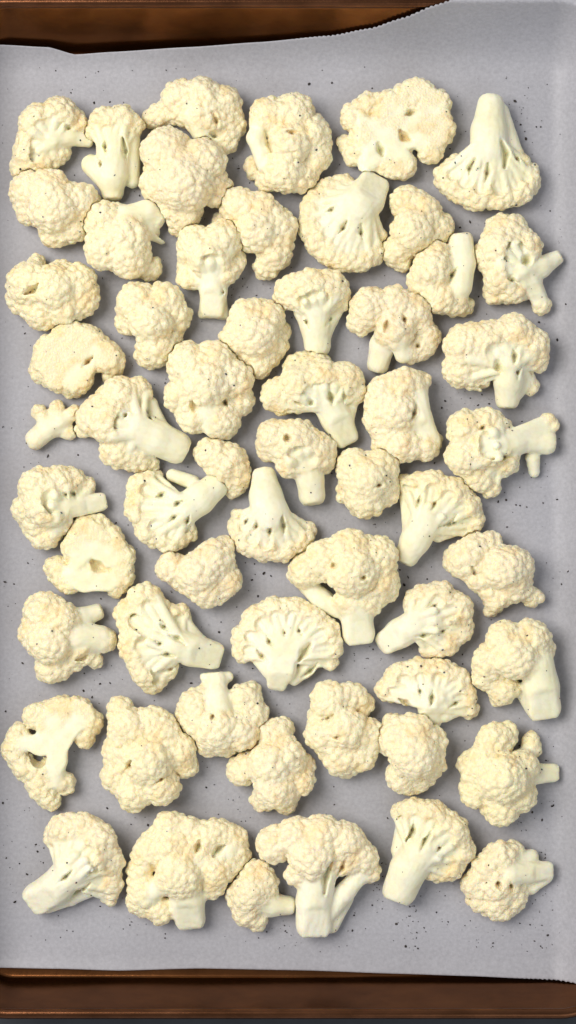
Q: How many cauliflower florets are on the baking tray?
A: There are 58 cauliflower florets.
